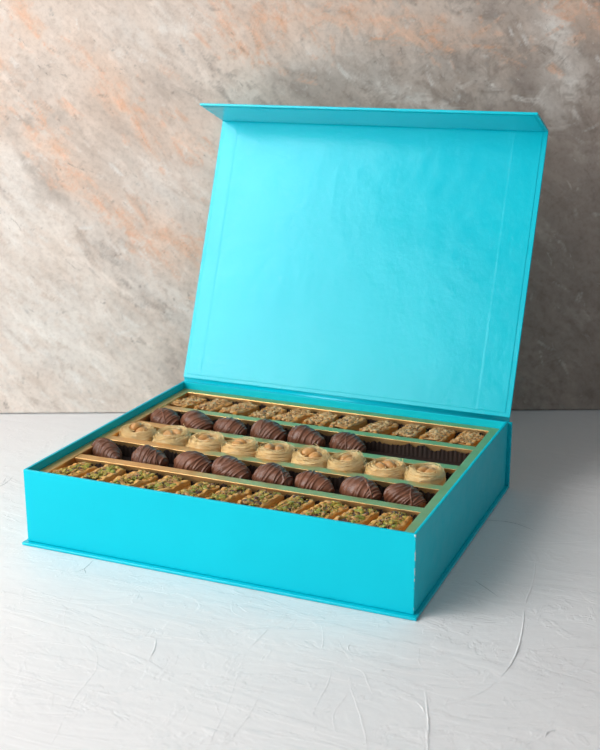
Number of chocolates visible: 14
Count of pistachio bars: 11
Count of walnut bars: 11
